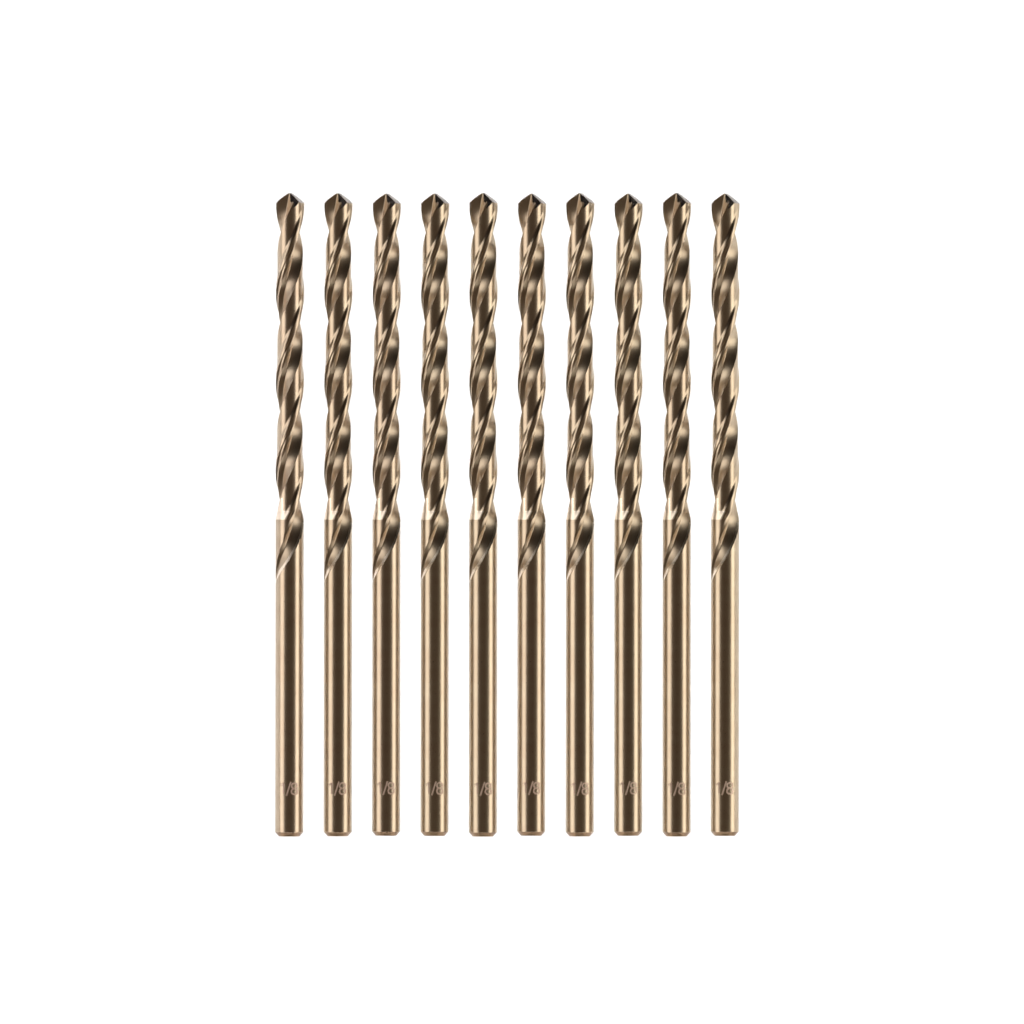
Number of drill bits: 10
